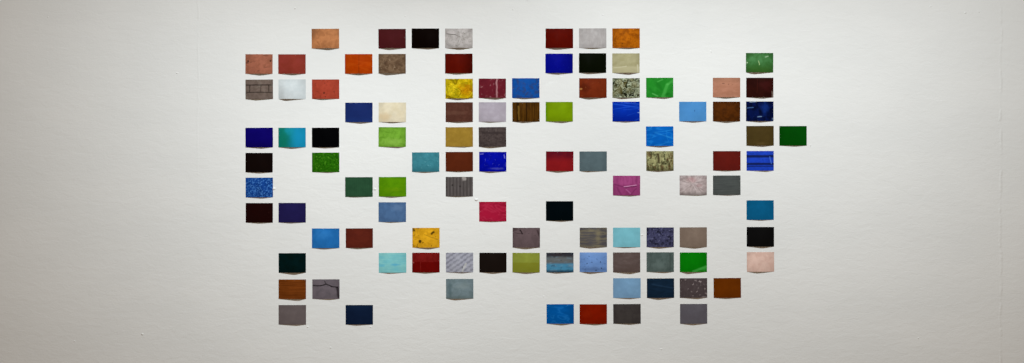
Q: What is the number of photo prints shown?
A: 103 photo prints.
